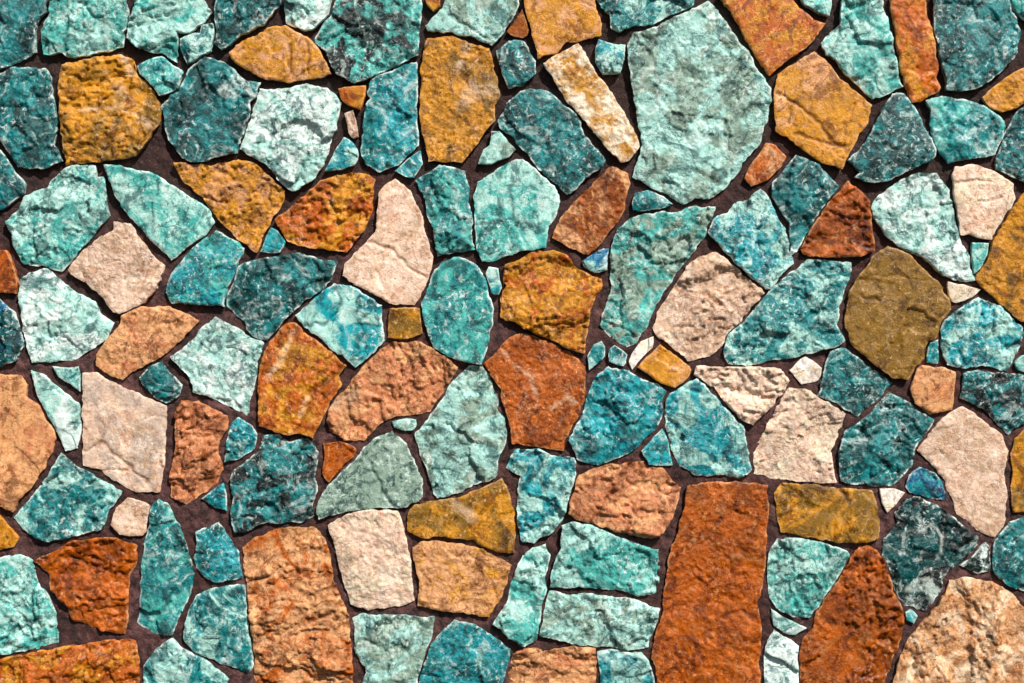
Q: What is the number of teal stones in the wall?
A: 91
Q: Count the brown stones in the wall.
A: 43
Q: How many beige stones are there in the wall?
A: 16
